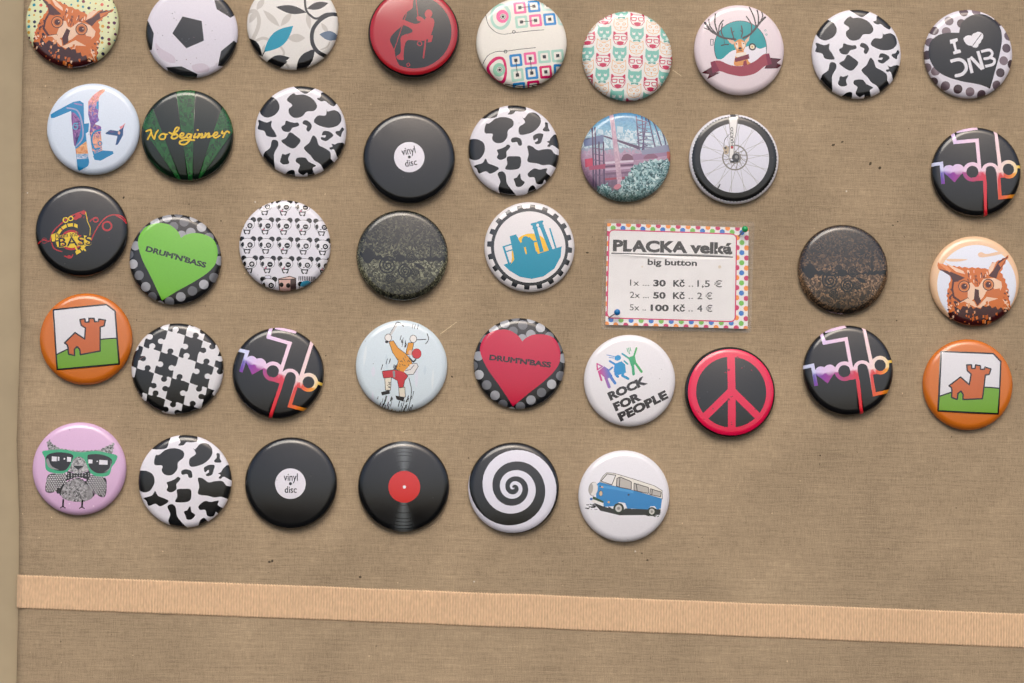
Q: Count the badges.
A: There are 39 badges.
